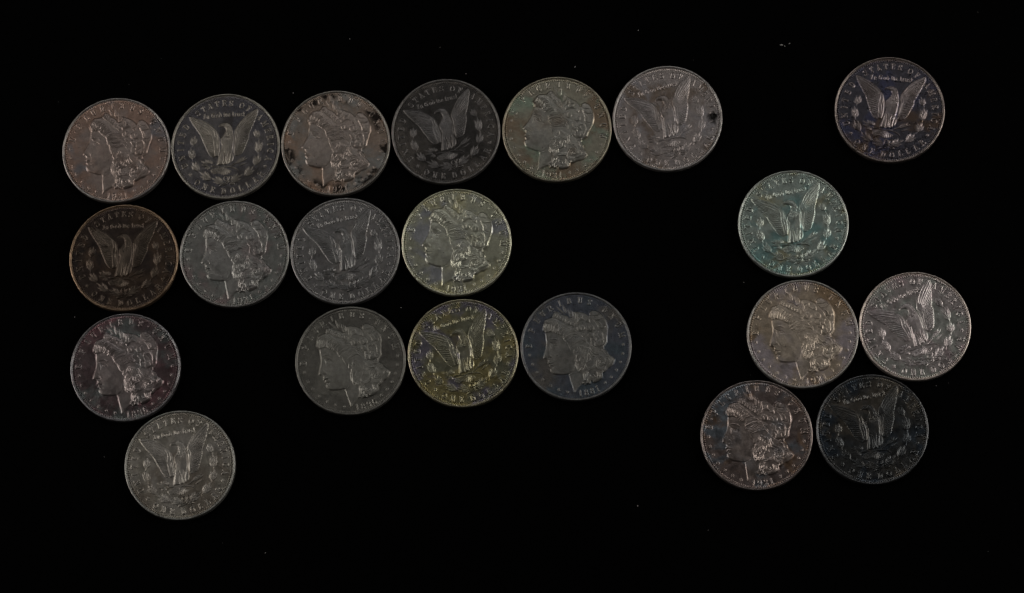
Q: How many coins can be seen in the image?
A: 21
